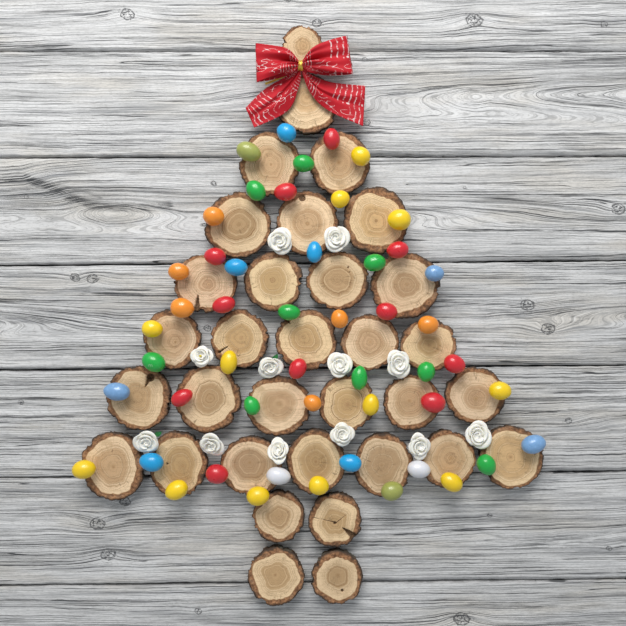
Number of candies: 50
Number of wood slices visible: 33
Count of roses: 12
